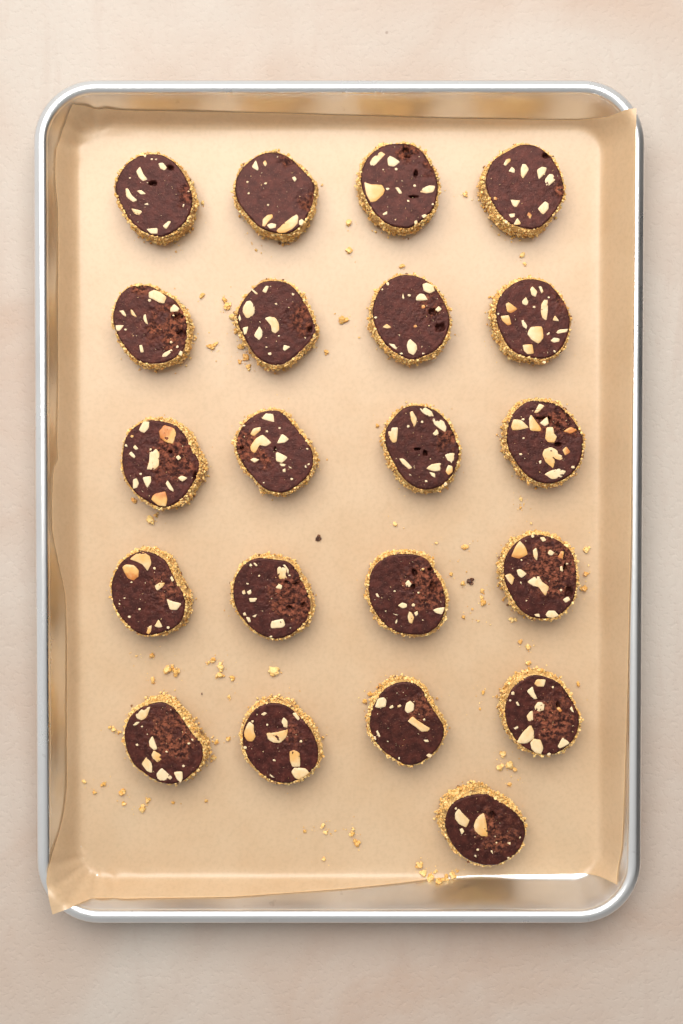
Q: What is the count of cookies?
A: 21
